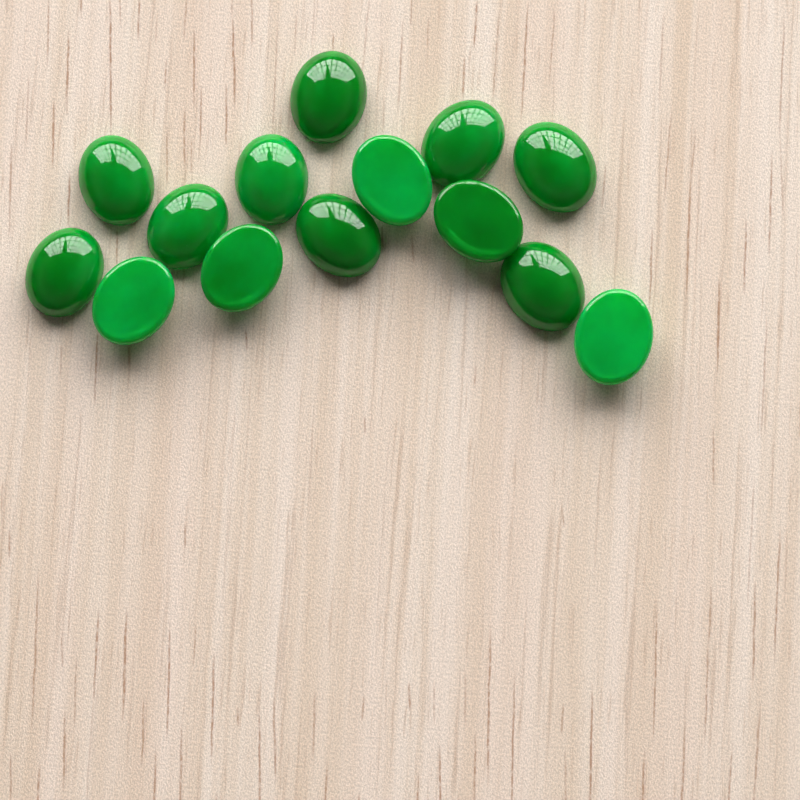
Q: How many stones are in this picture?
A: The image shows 14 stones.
